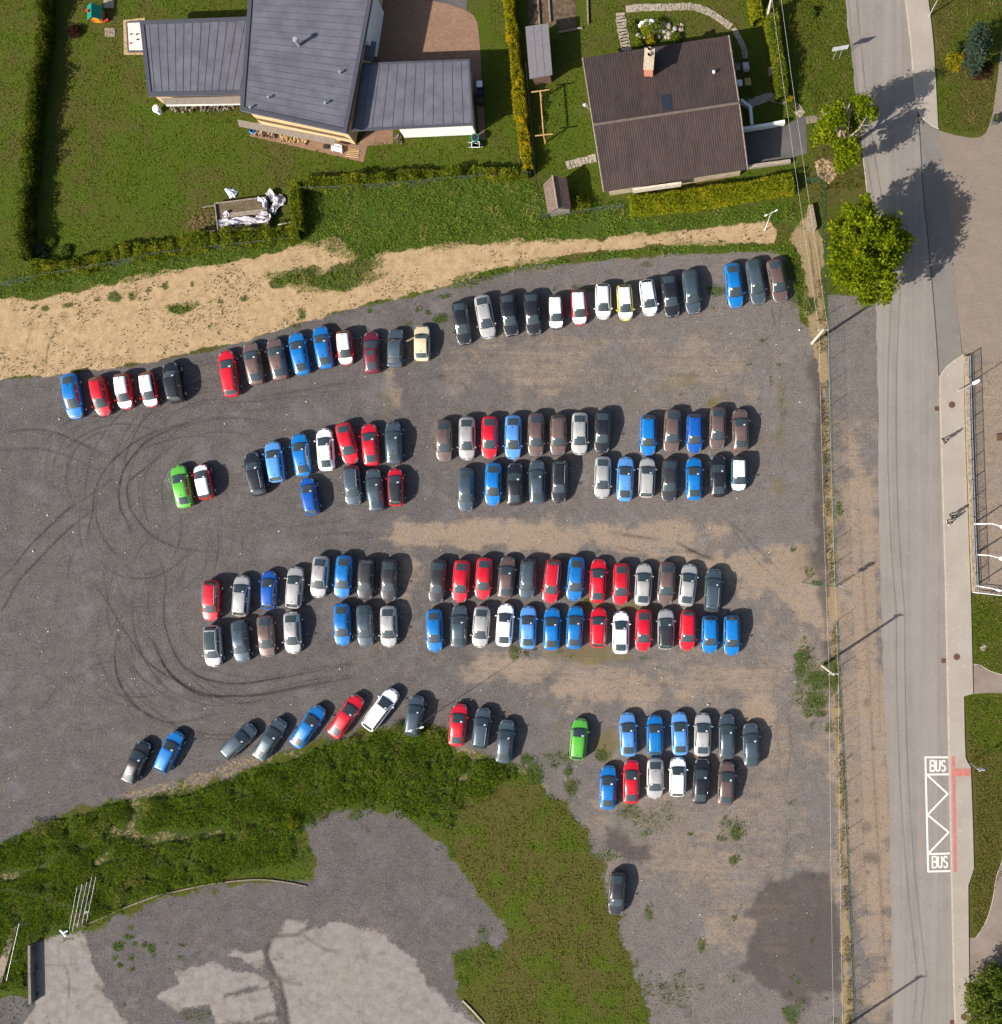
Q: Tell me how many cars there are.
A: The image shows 133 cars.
